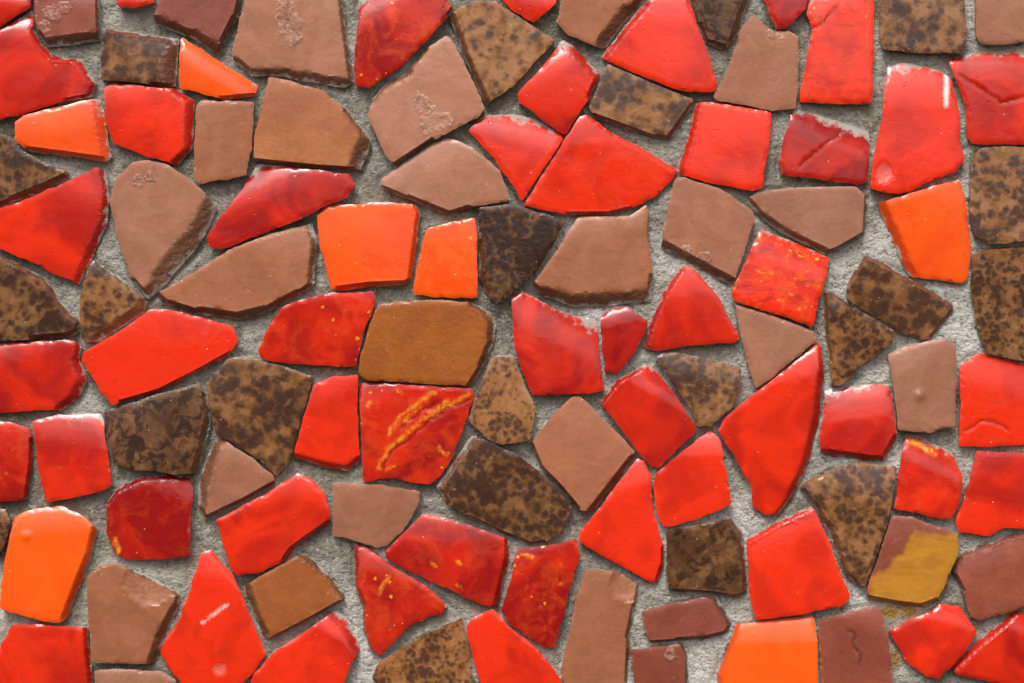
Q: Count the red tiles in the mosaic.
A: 49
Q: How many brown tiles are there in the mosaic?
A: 52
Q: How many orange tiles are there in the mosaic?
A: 7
